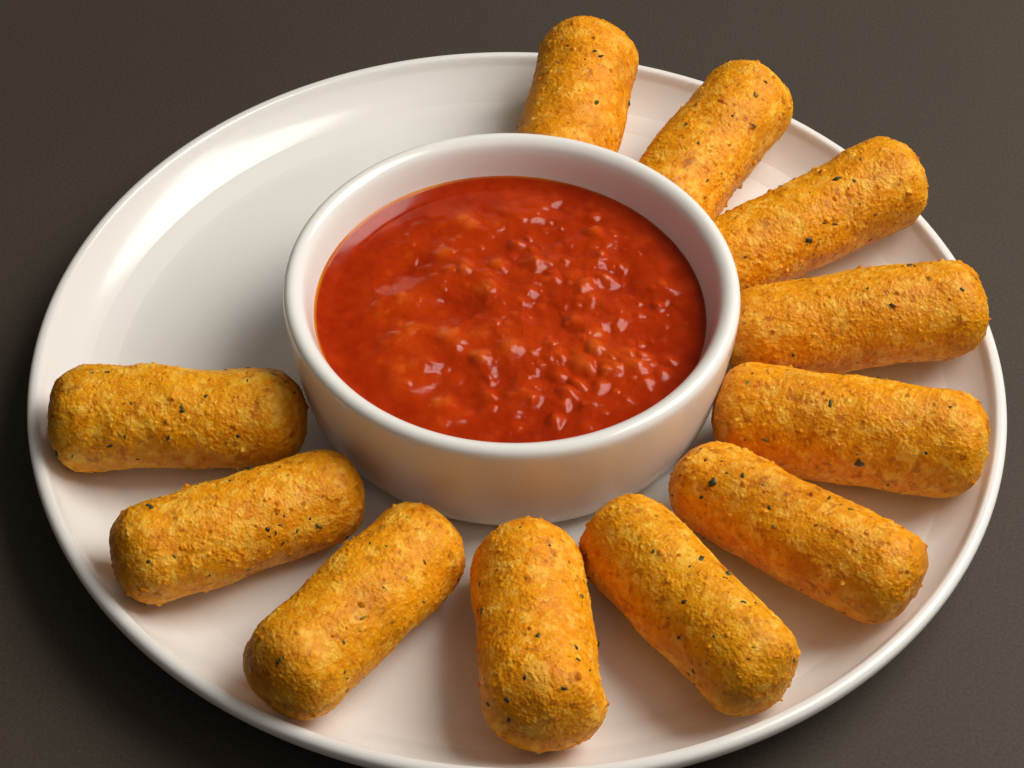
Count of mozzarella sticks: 11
